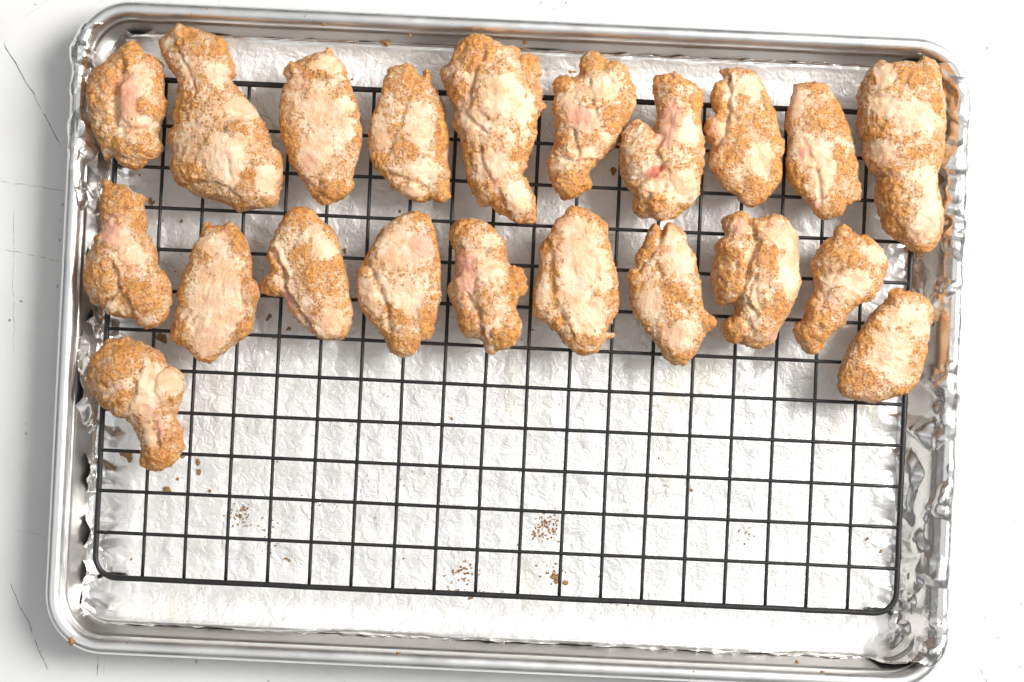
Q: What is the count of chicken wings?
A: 21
